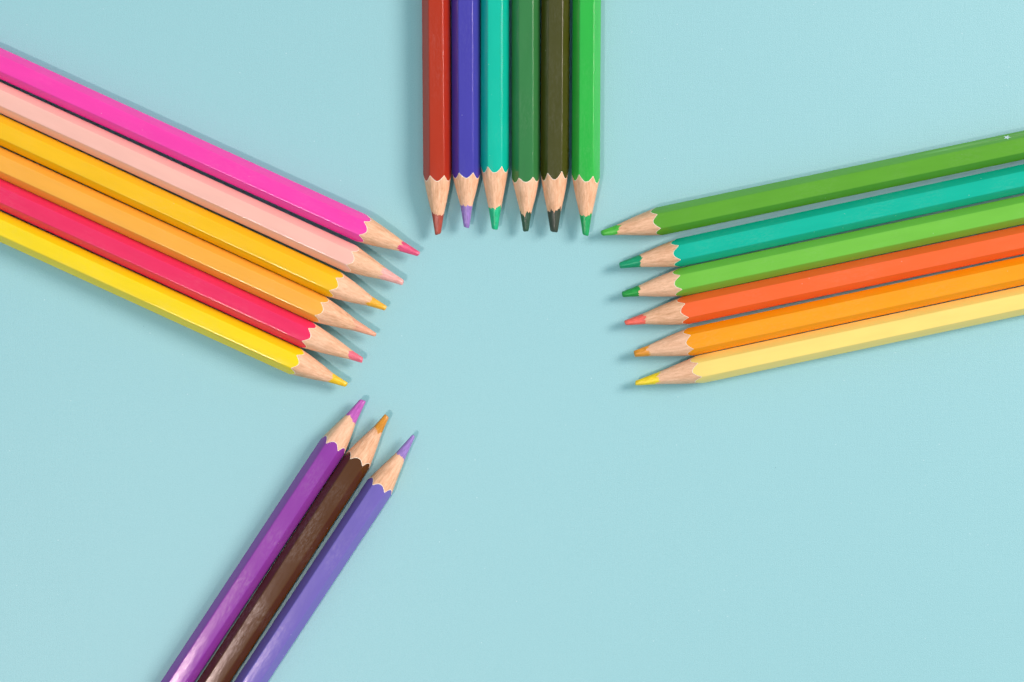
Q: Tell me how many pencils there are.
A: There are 21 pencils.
